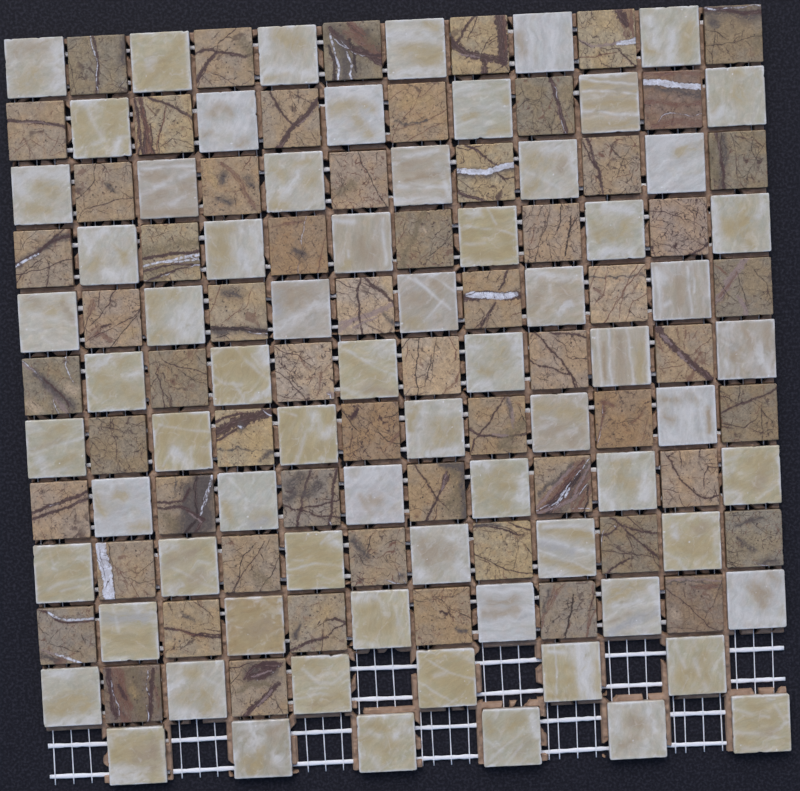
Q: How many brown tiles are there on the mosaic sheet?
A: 62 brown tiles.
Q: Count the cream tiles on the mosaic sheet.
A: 72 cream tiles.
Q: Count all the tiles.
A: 134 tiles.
